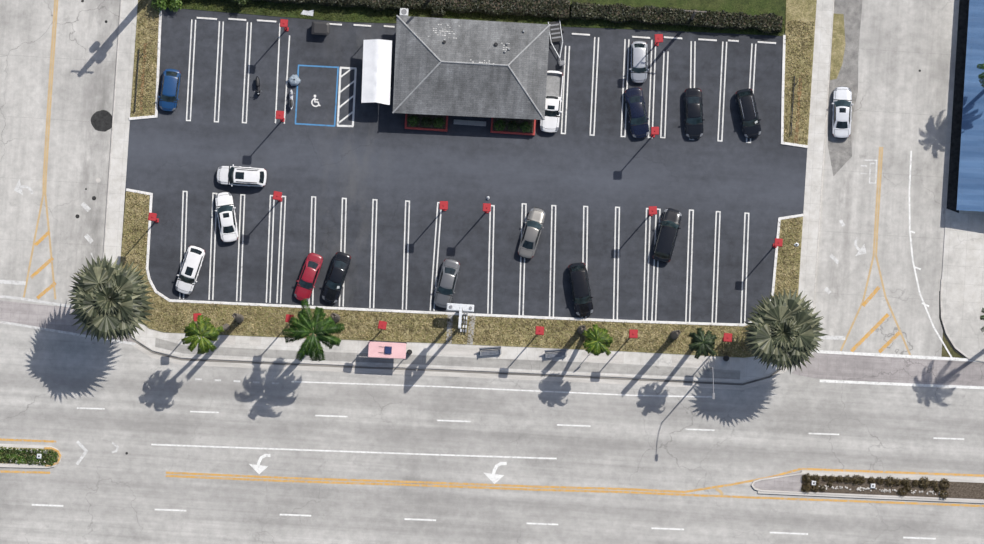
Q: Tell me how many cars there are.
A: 16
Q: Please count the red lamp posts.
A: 16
